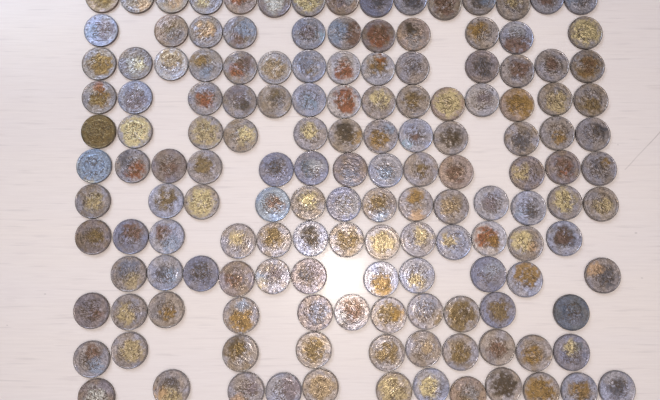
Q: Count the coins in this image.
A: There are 149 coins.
